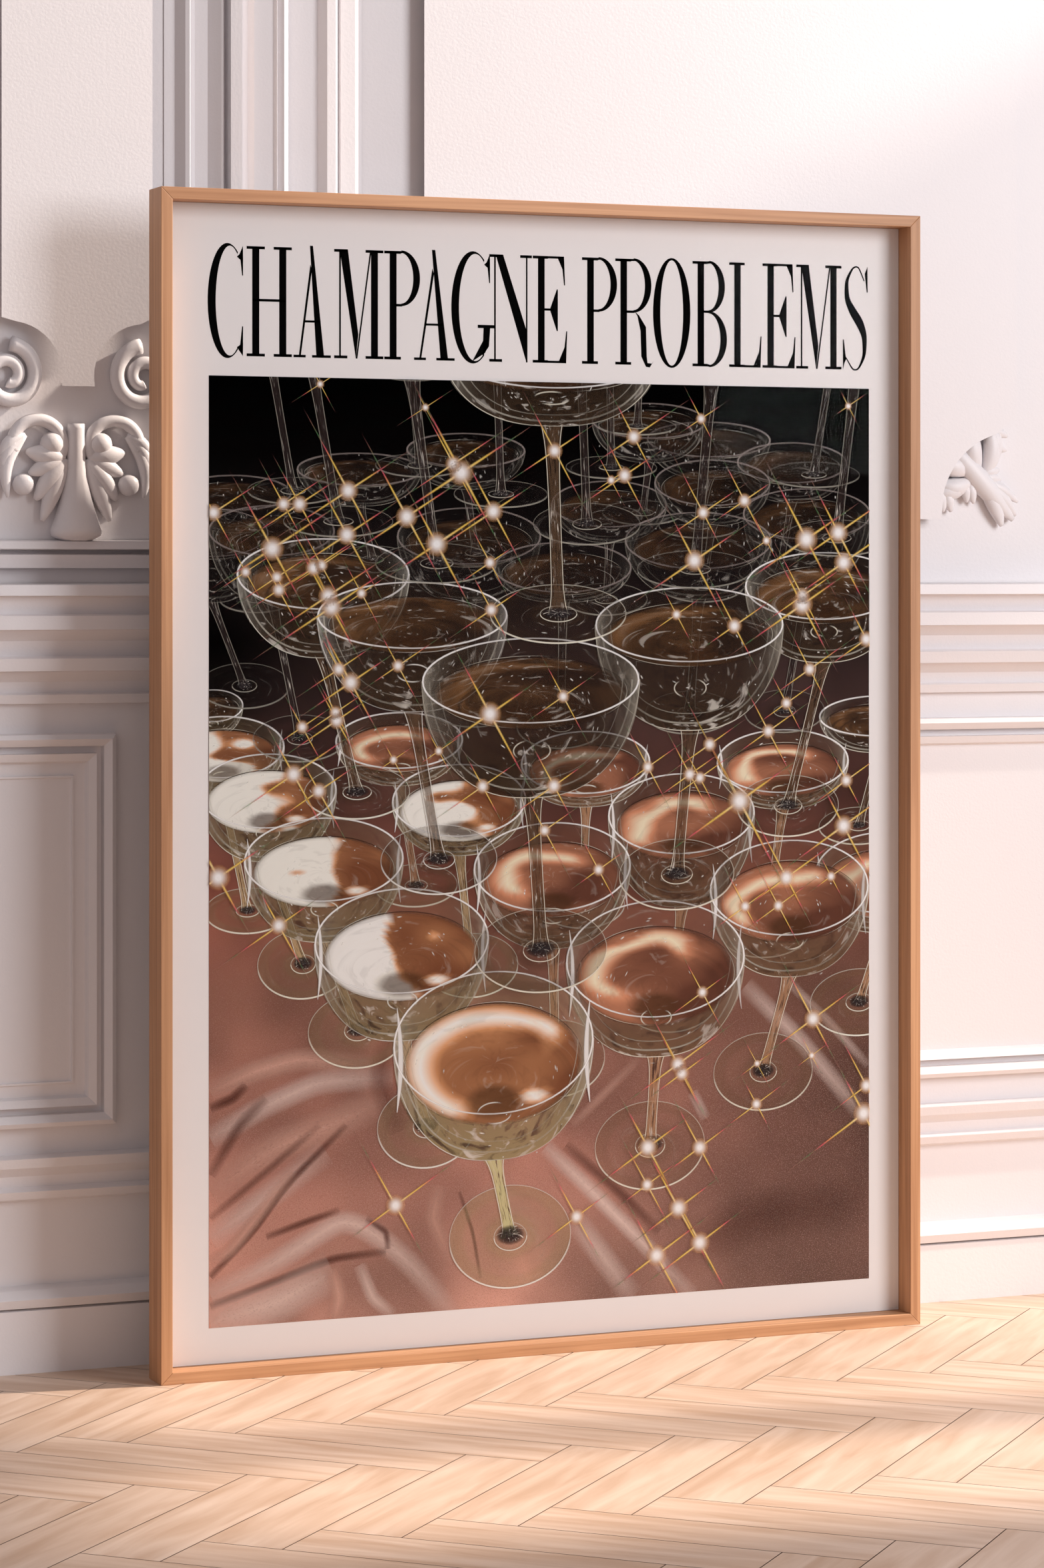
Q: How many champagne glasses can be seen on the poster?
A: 47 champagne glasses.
